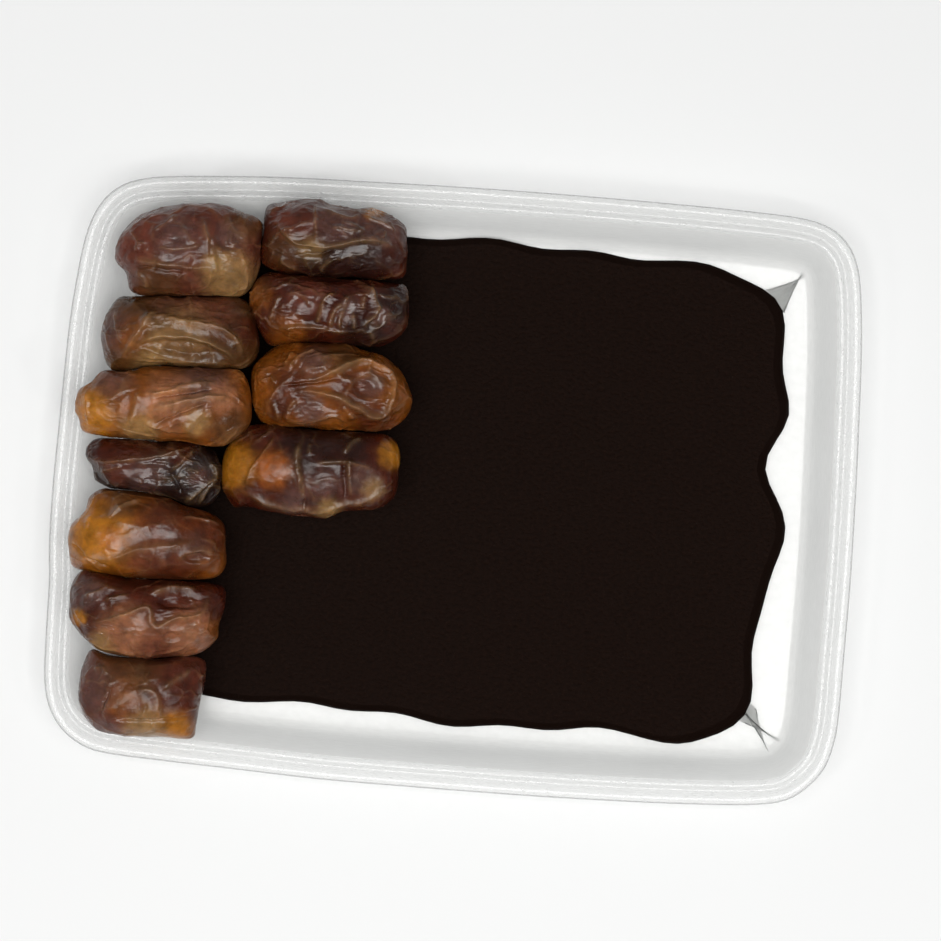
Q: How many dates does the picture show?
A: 11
